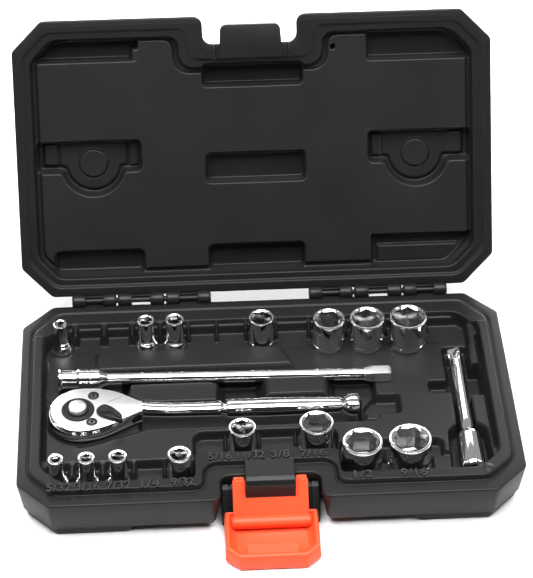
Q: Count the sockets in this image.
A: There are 15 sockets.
